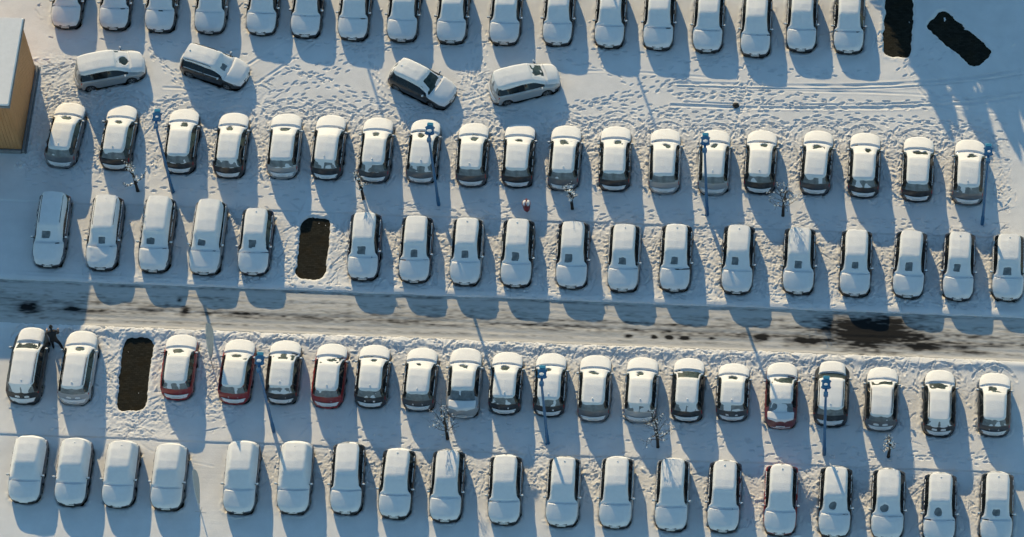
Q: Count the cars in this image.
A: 97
